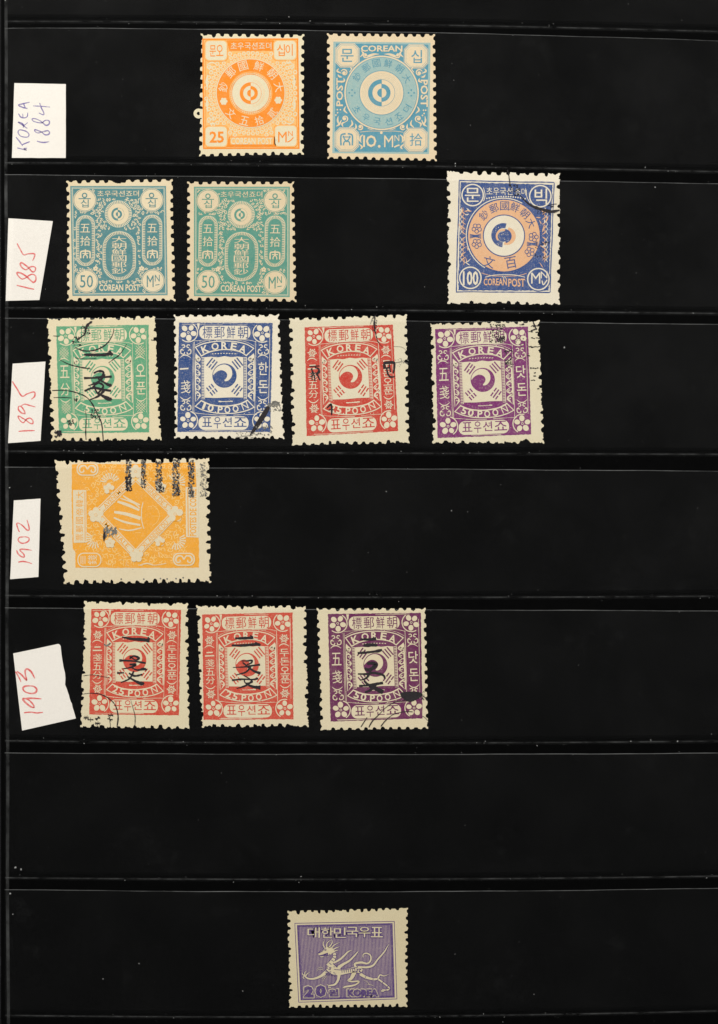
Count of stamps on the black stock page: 14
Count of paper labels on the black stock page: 5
